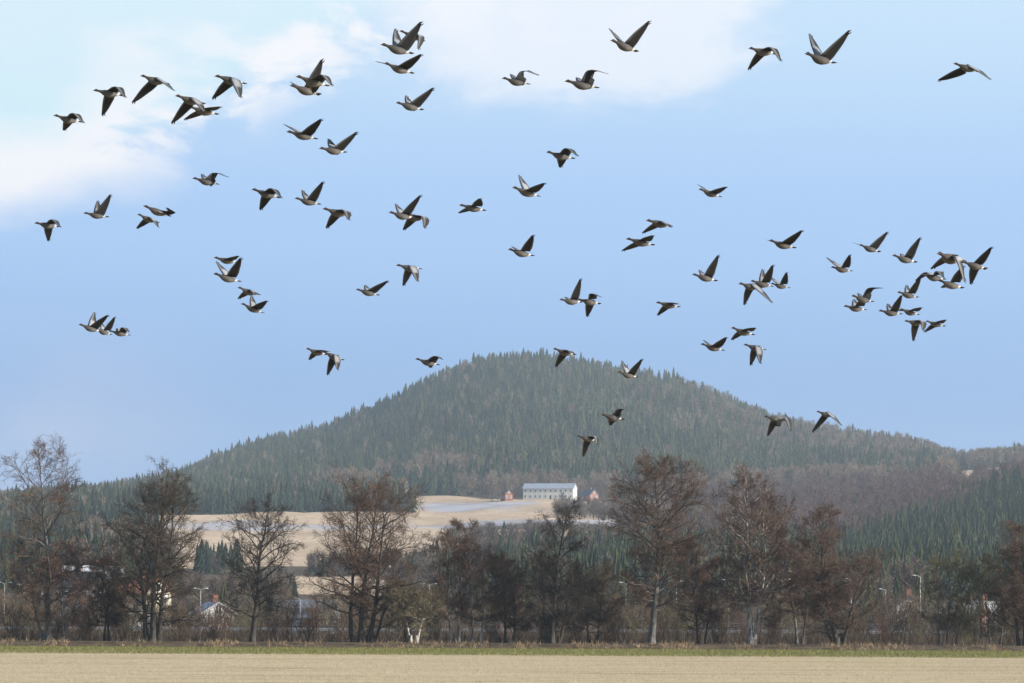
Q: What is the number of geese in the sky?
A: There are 80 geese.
